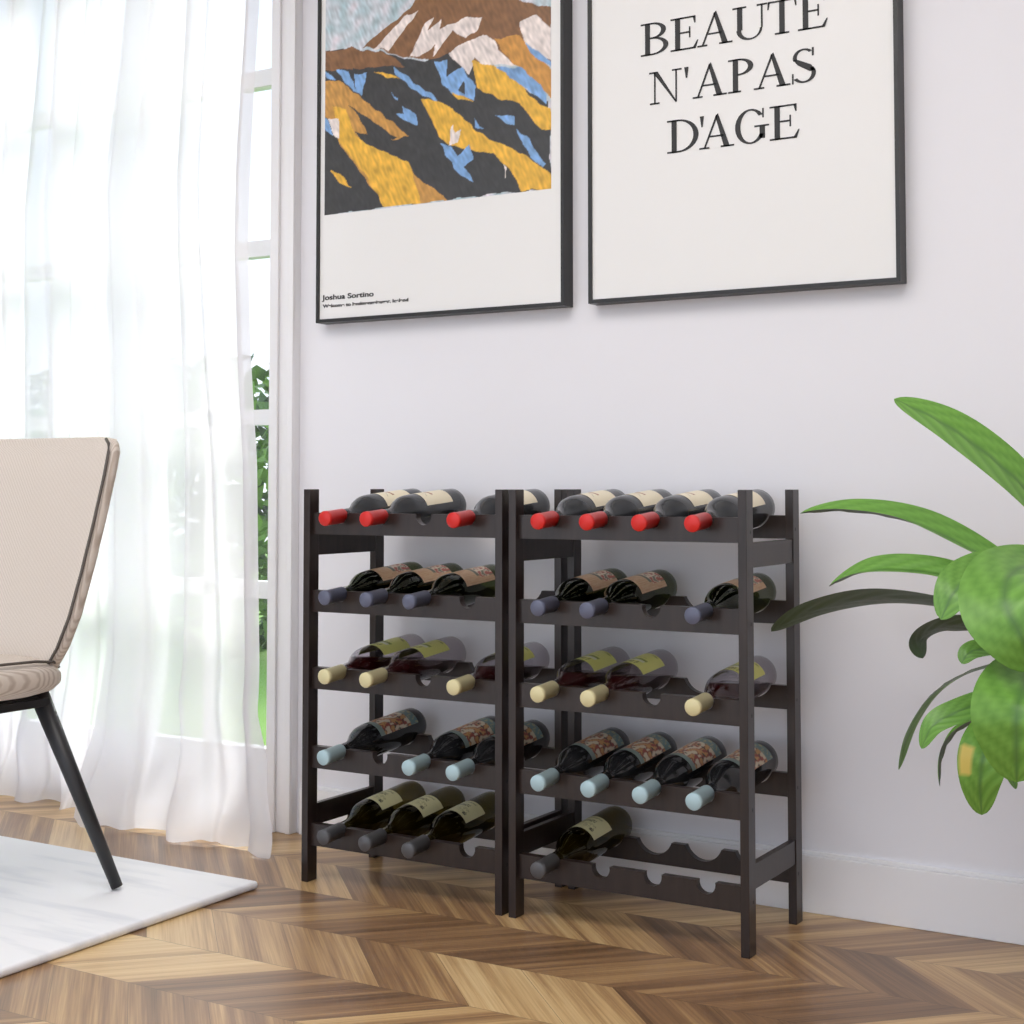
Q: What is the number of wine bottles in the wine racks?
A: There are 30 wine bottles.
